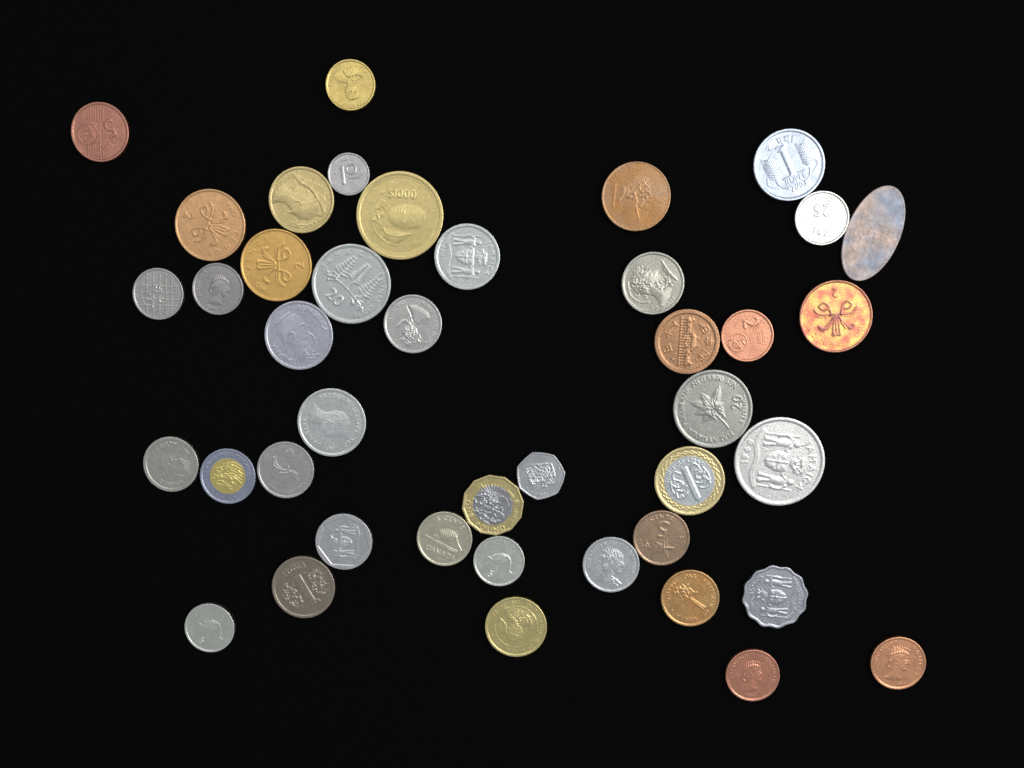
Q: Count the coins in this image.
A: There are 42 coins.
